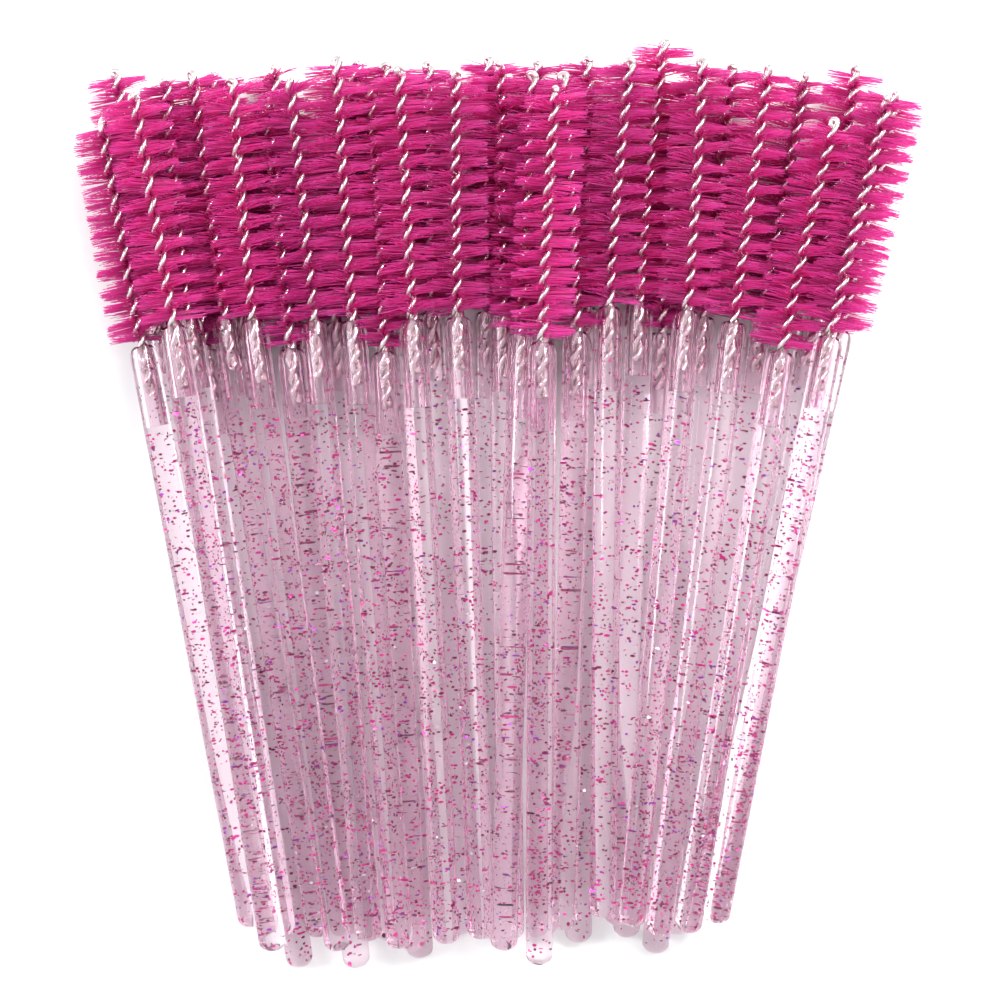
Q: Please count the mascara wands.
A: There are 36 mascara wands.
